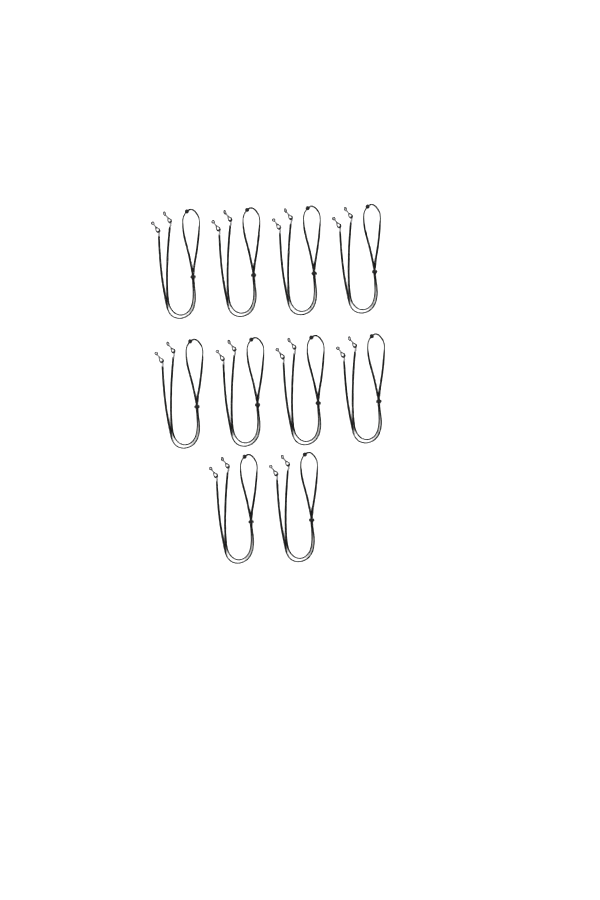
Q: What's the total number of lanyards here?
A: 10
